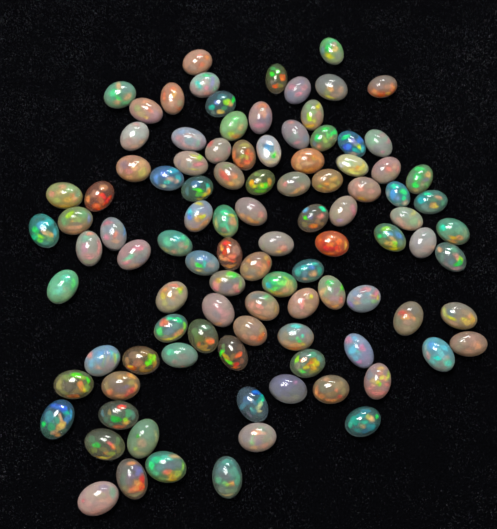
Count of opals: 101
